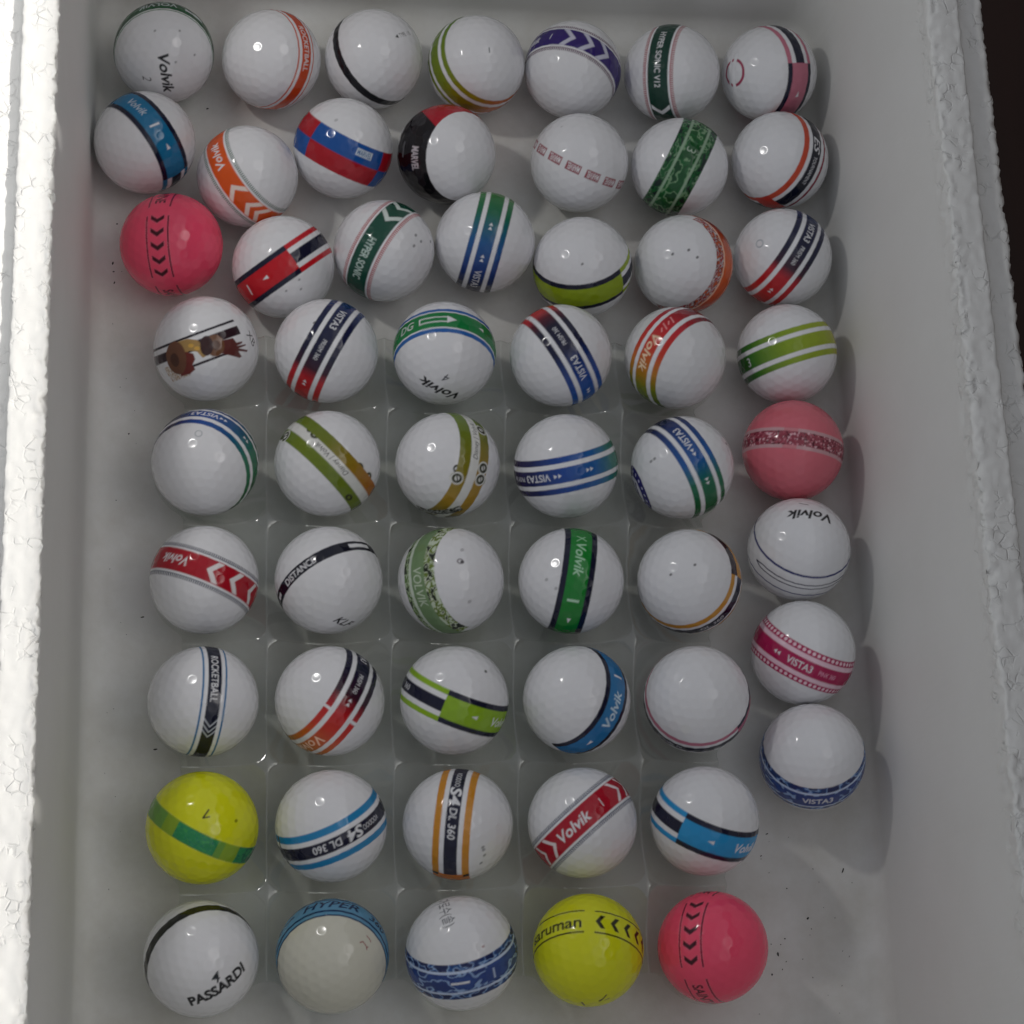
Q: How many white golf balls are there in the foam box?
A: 51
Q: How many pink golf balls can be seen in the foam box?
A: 3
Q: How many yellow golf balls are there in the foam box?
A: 2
